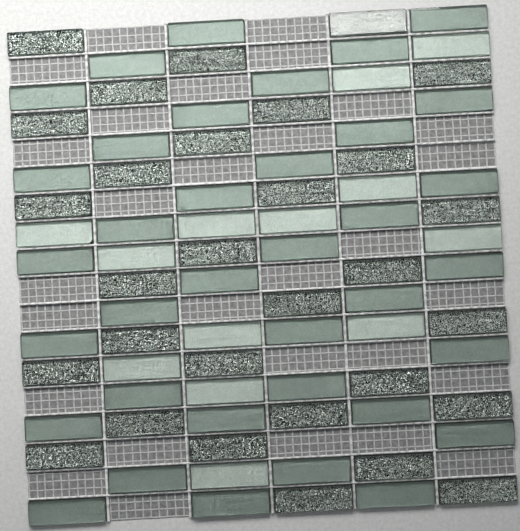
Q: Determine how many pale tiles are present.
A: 13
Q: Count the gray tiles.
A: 36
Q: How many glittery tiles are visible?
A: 30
